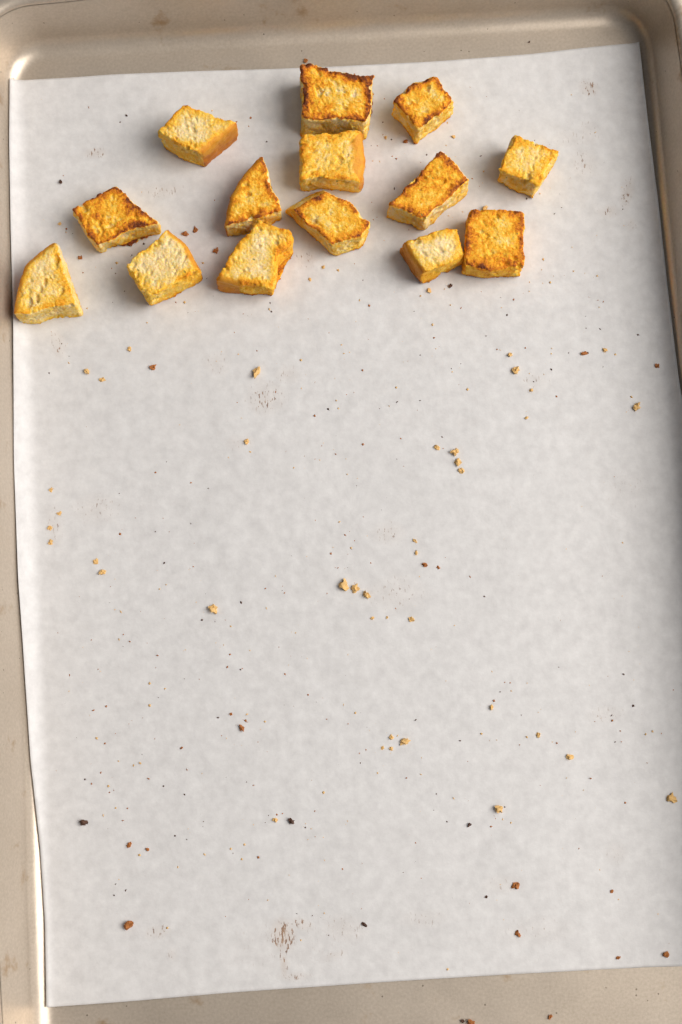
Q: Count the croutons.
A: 14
